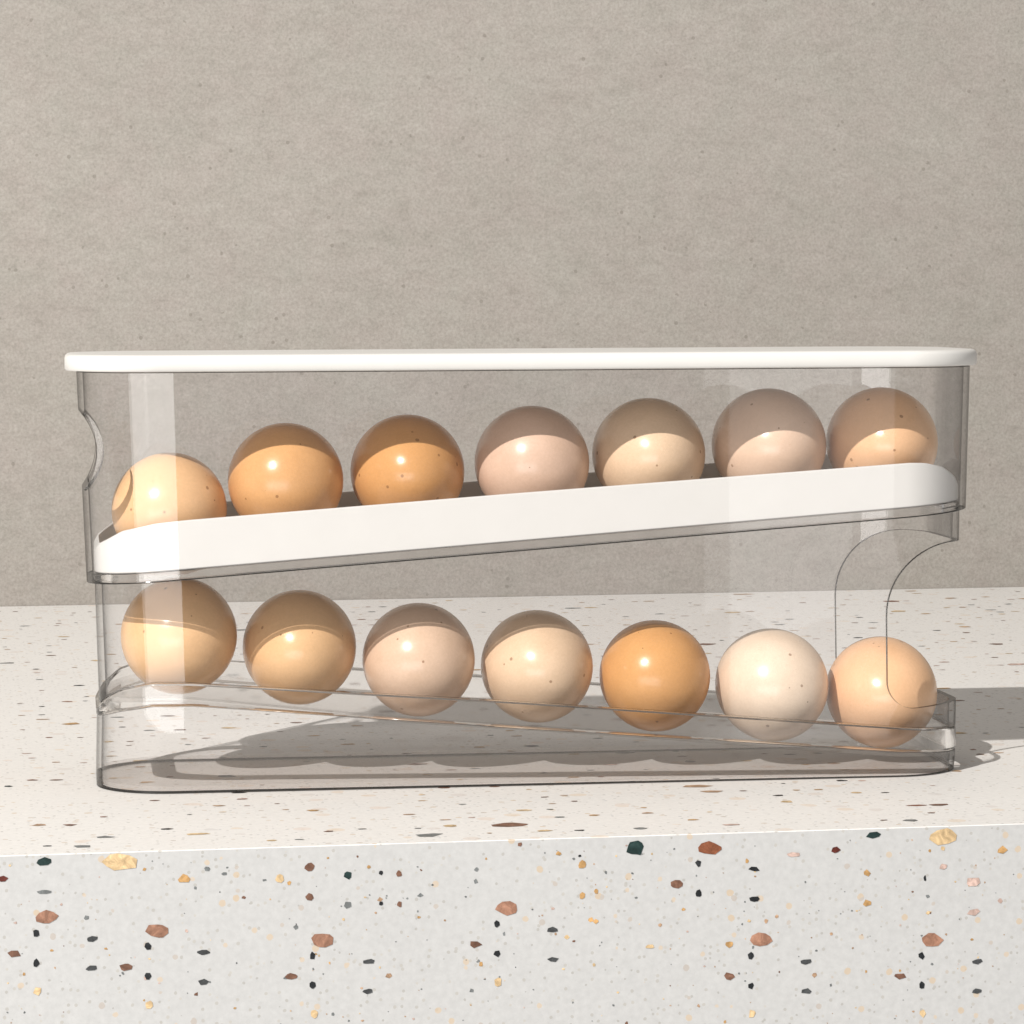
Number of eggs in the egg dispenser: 14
